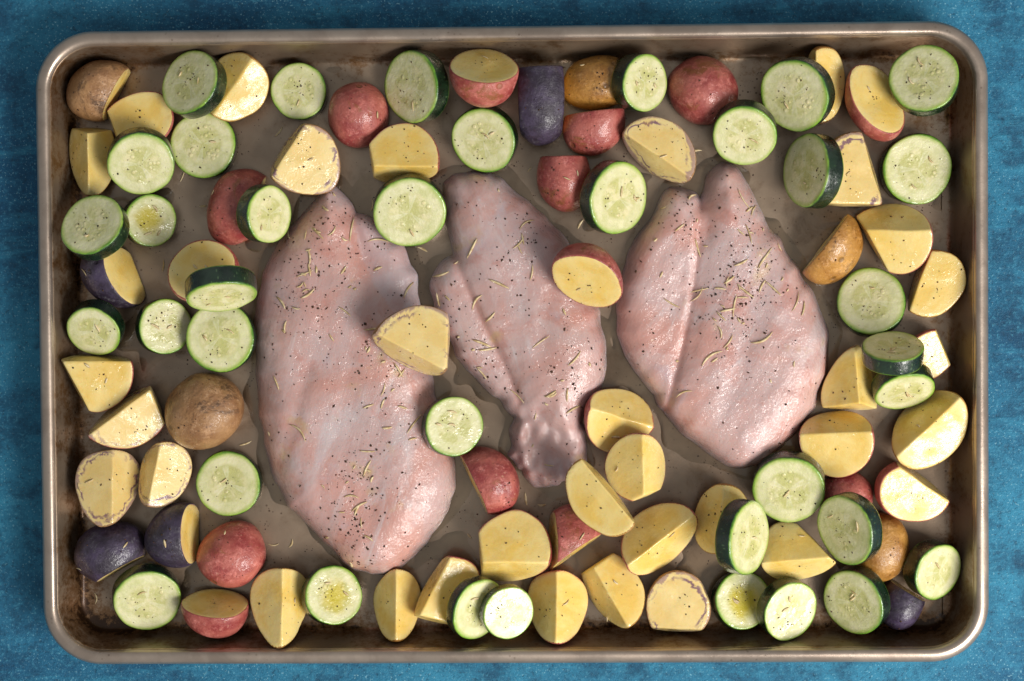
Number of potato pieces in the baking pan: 57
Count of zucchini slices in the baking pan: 37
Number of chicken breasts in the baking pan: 3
